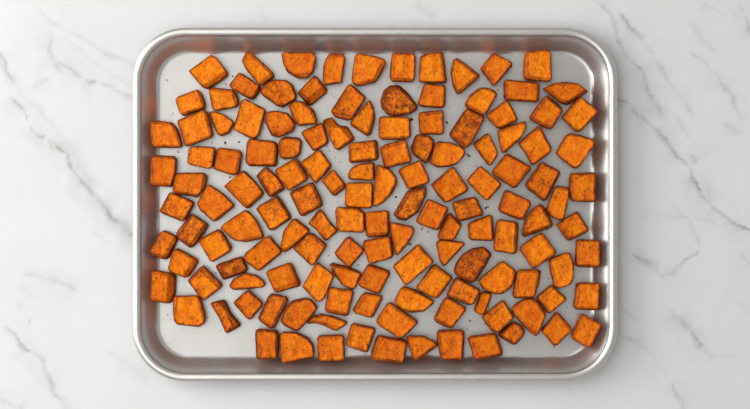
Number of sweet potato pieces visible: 137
